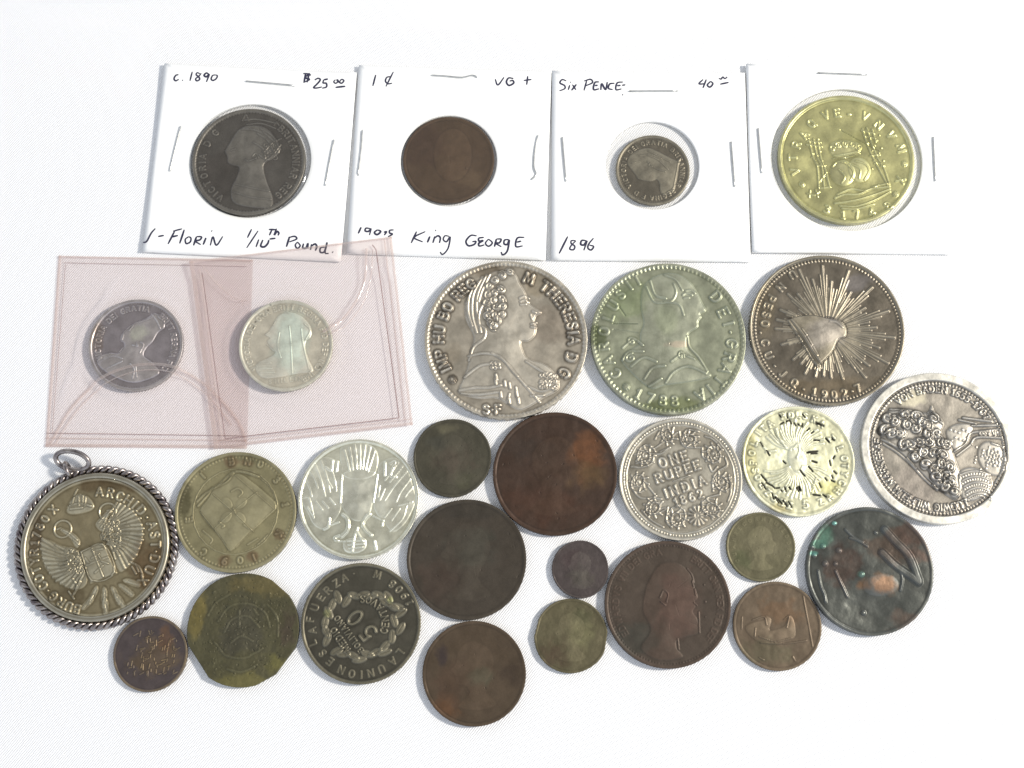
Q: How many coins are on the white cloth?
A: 28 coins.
